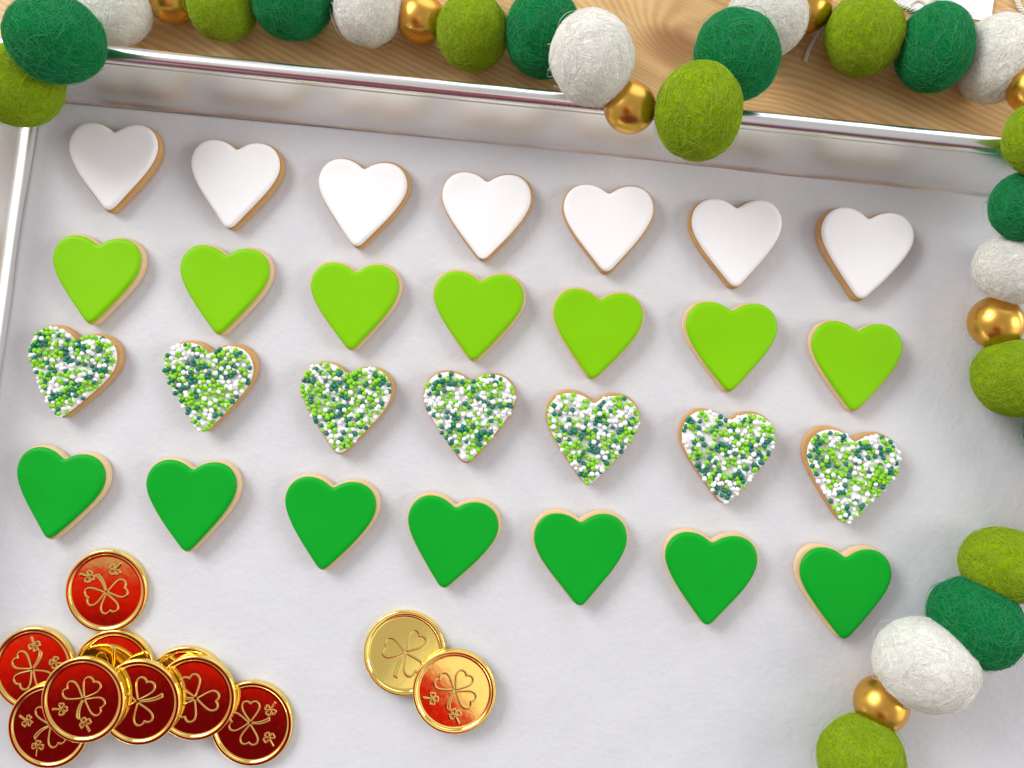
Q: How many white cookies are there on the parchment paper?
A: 7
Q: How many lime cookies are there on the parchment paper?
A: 7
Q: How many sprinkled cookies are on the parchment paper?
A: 7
